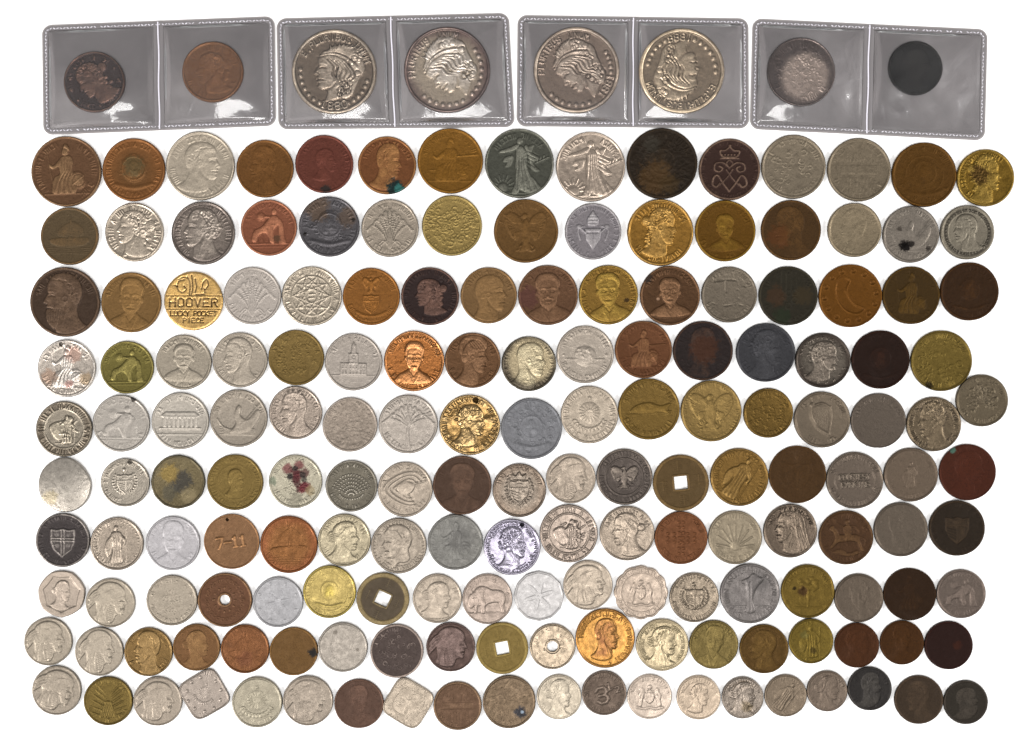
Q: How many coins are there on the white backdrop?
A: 178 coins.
